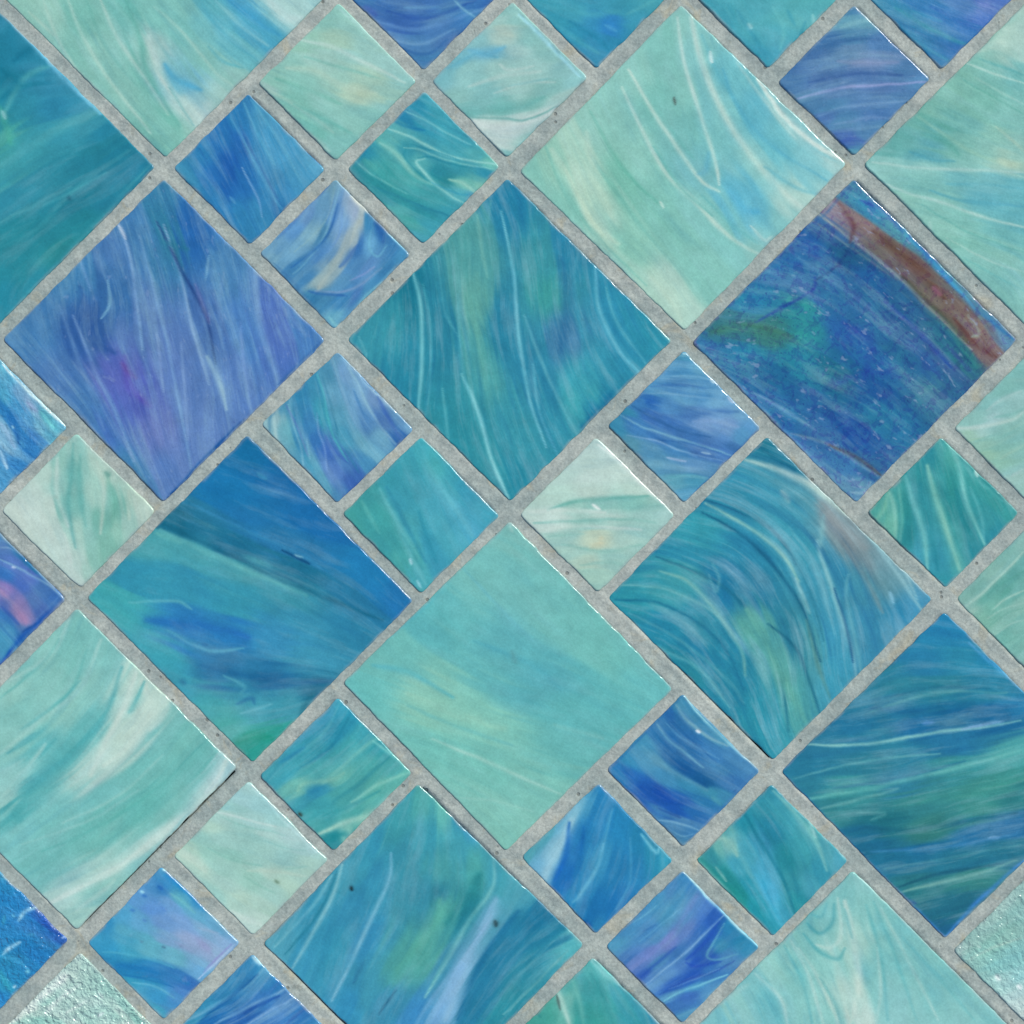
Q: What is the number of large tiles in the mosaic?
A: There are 14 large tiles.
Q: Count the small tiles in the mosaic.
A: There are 32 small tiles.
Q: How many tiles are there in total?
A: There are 46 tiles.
